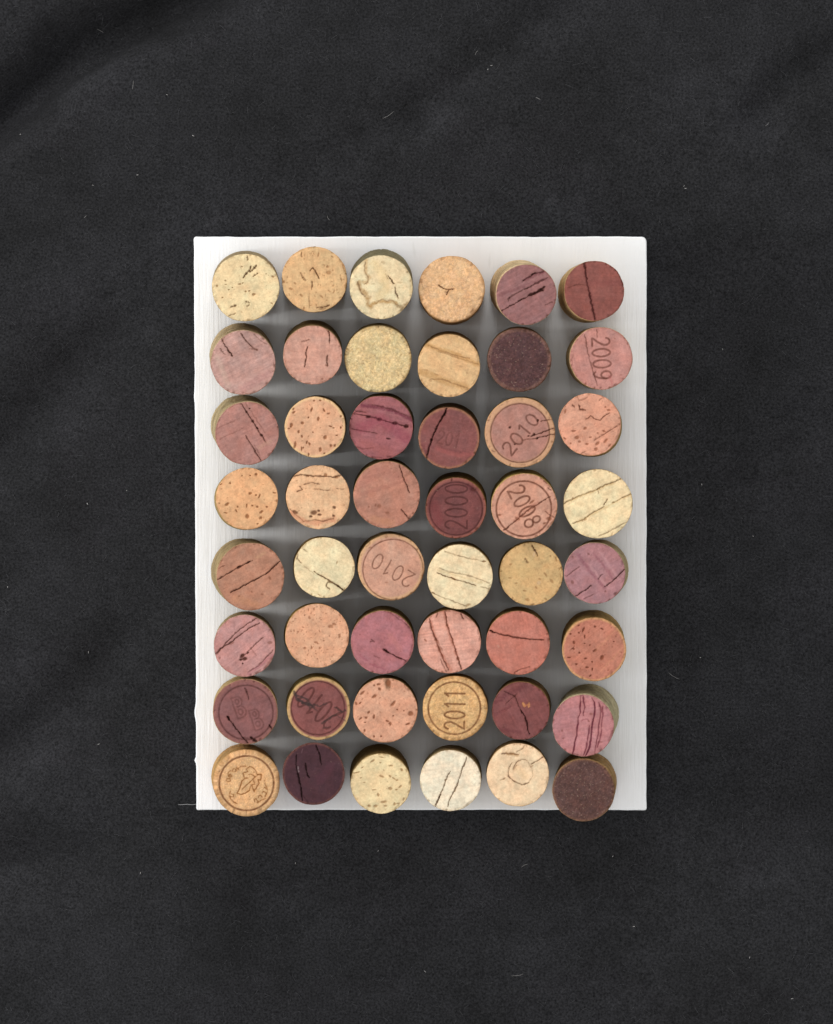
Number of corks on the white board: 48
